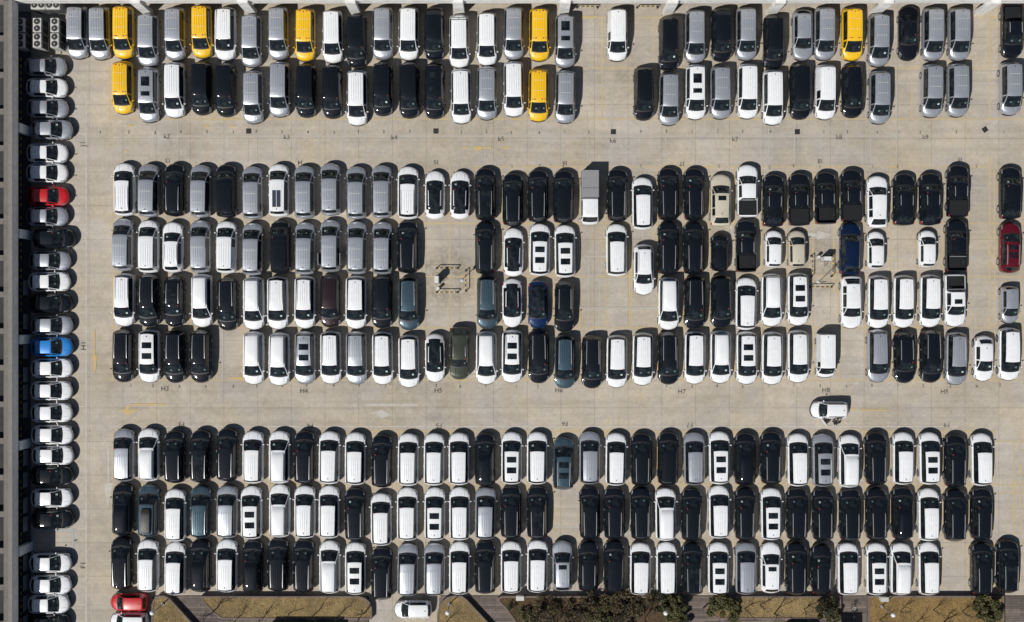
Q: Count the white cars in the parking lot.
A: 130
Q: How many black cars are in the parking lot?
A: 104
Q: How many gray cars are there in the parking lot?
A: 62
